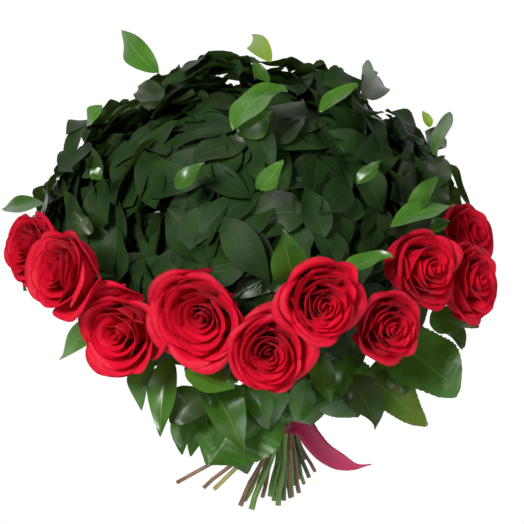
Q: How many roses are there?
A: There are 10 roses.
